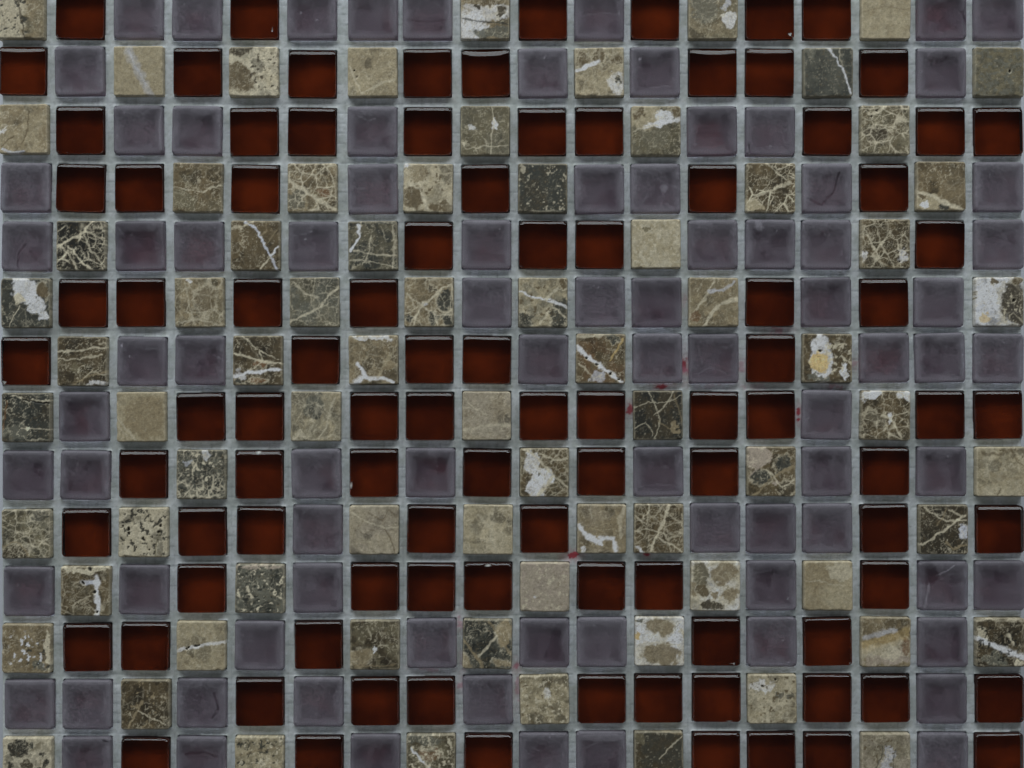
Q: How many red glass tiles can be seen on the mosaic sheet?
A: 96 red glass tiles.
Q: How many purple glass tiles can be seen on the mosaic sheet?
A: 82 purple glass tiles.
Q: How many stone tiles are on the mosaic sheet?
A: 74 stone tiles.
